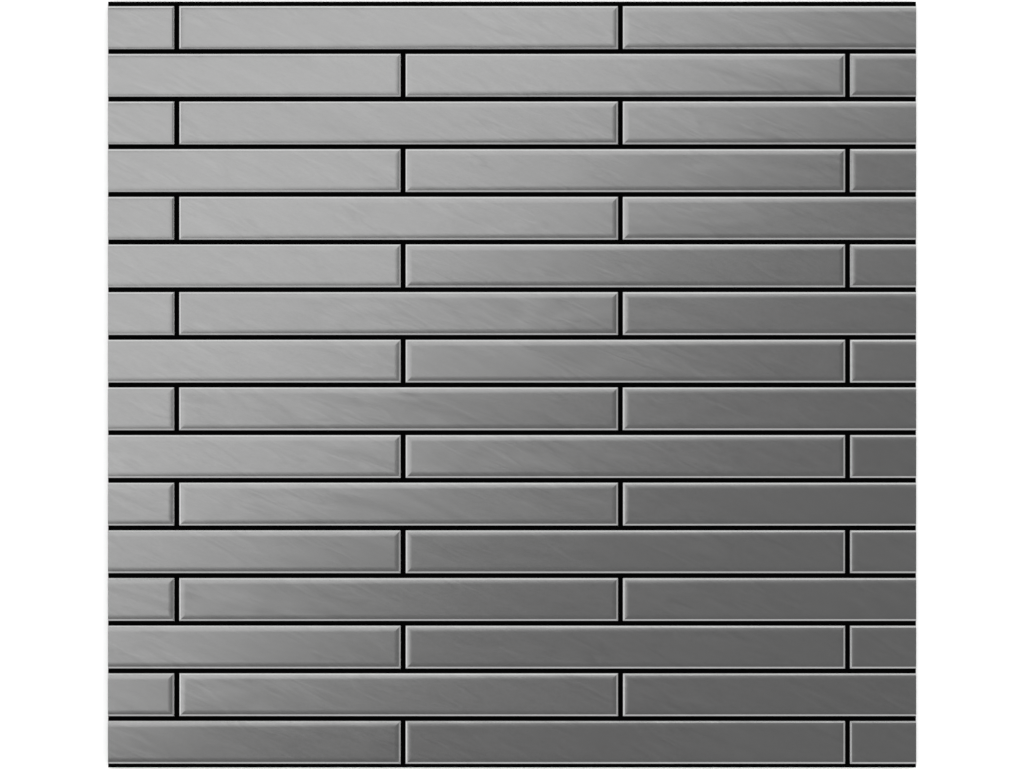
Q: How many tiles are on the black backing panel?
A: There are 48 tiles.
